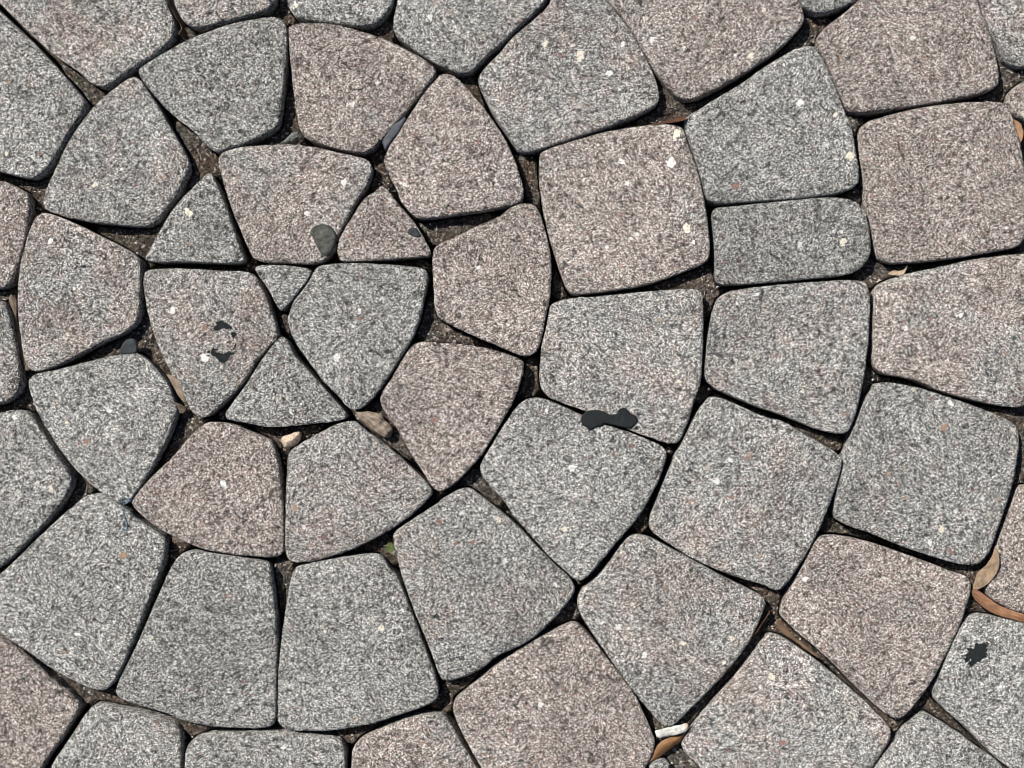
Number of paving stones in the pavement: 57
